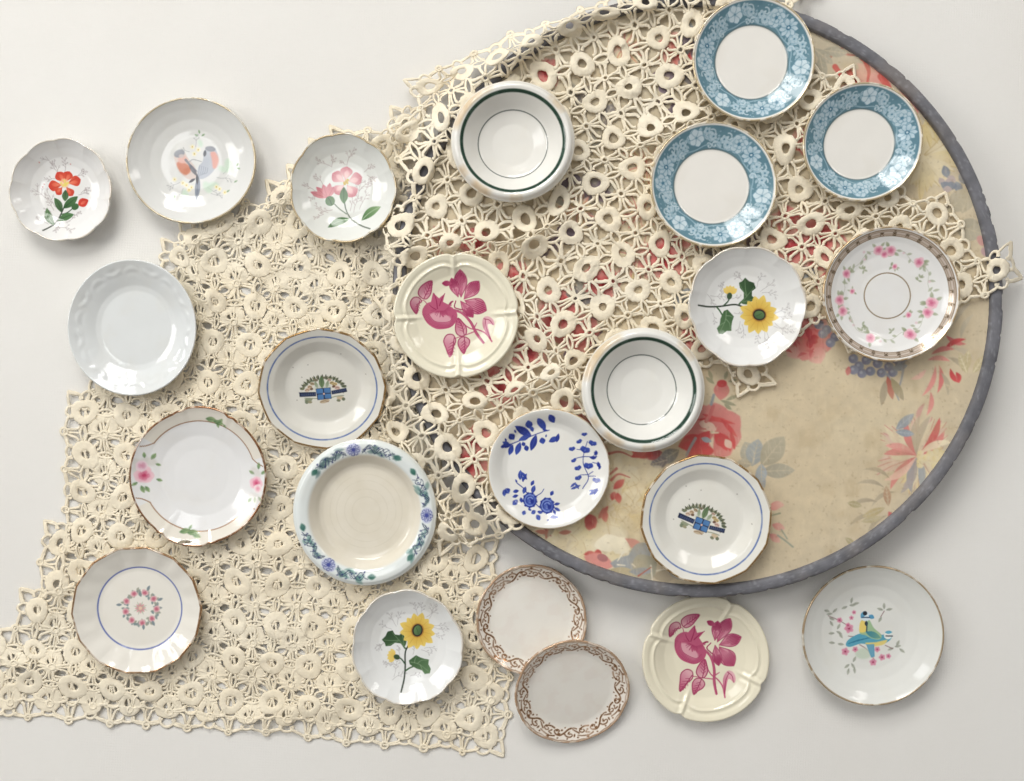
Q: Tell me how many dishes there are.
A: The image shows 23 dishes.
